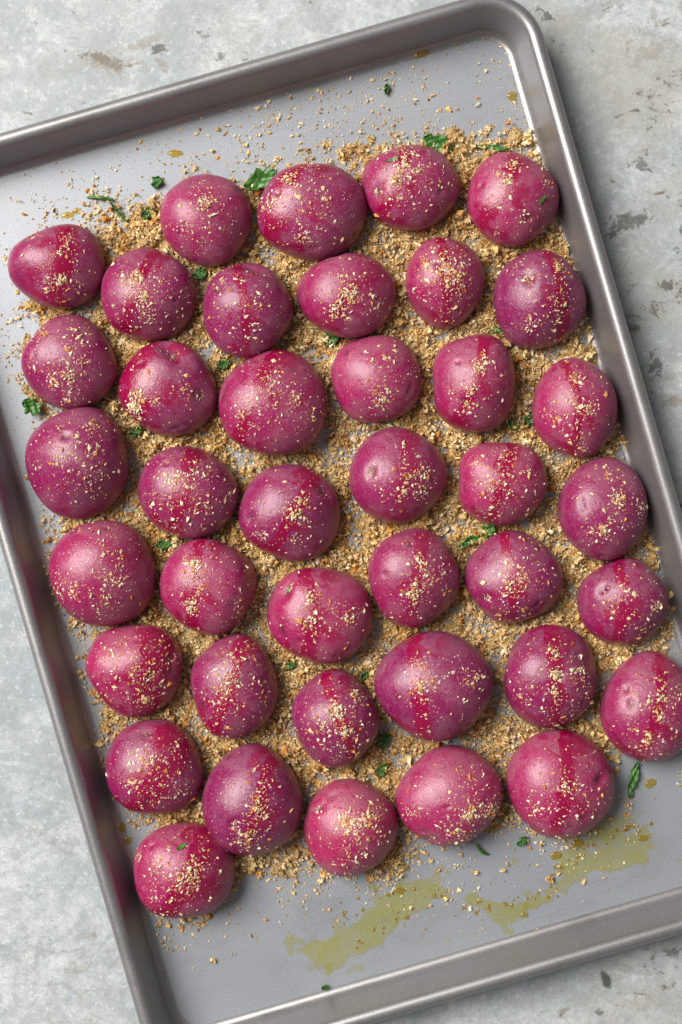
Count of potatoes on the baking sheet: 40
